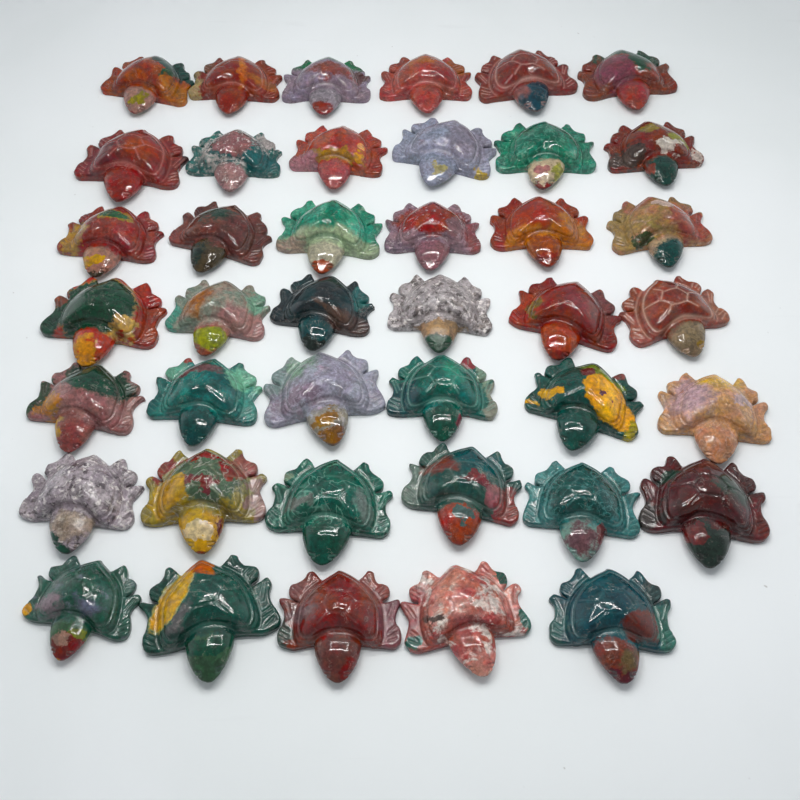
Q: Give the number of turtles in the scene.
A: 41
